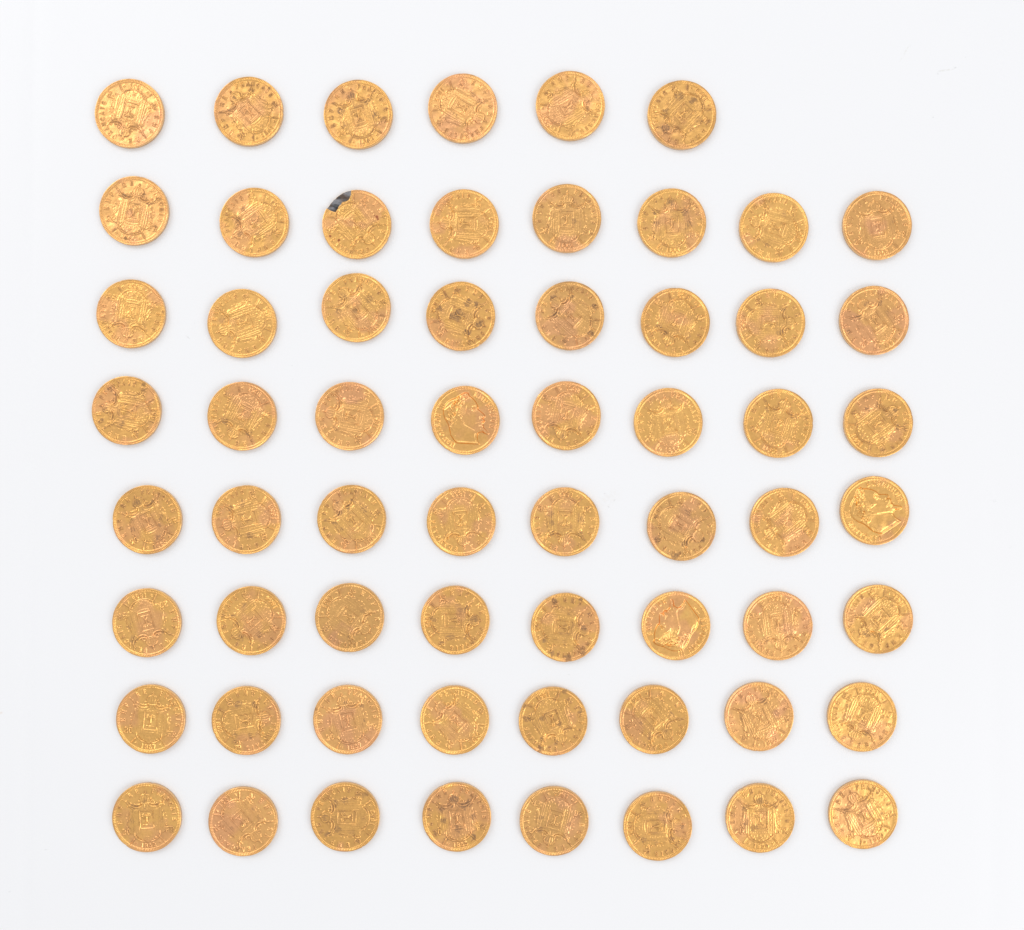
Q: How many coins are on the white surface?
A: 62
